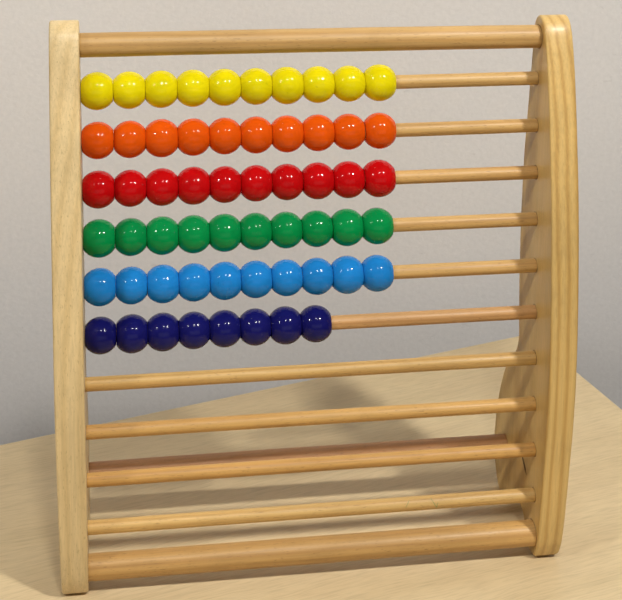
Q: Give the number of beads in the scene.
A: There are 58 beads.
